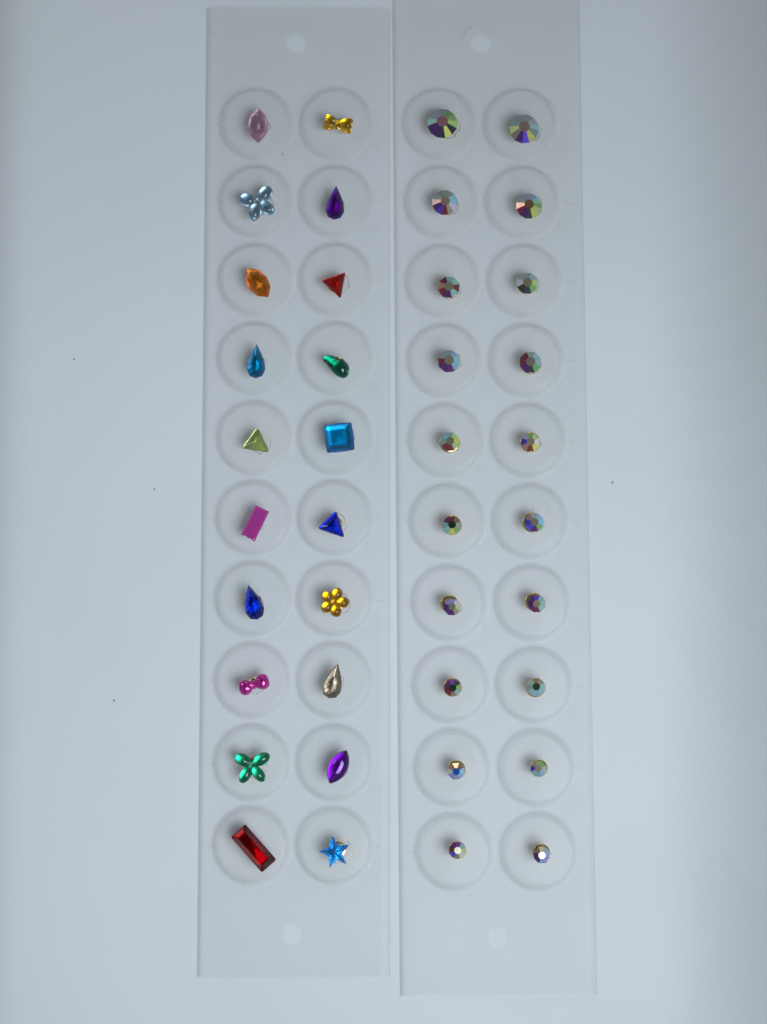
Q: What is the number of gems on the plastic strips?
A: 40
